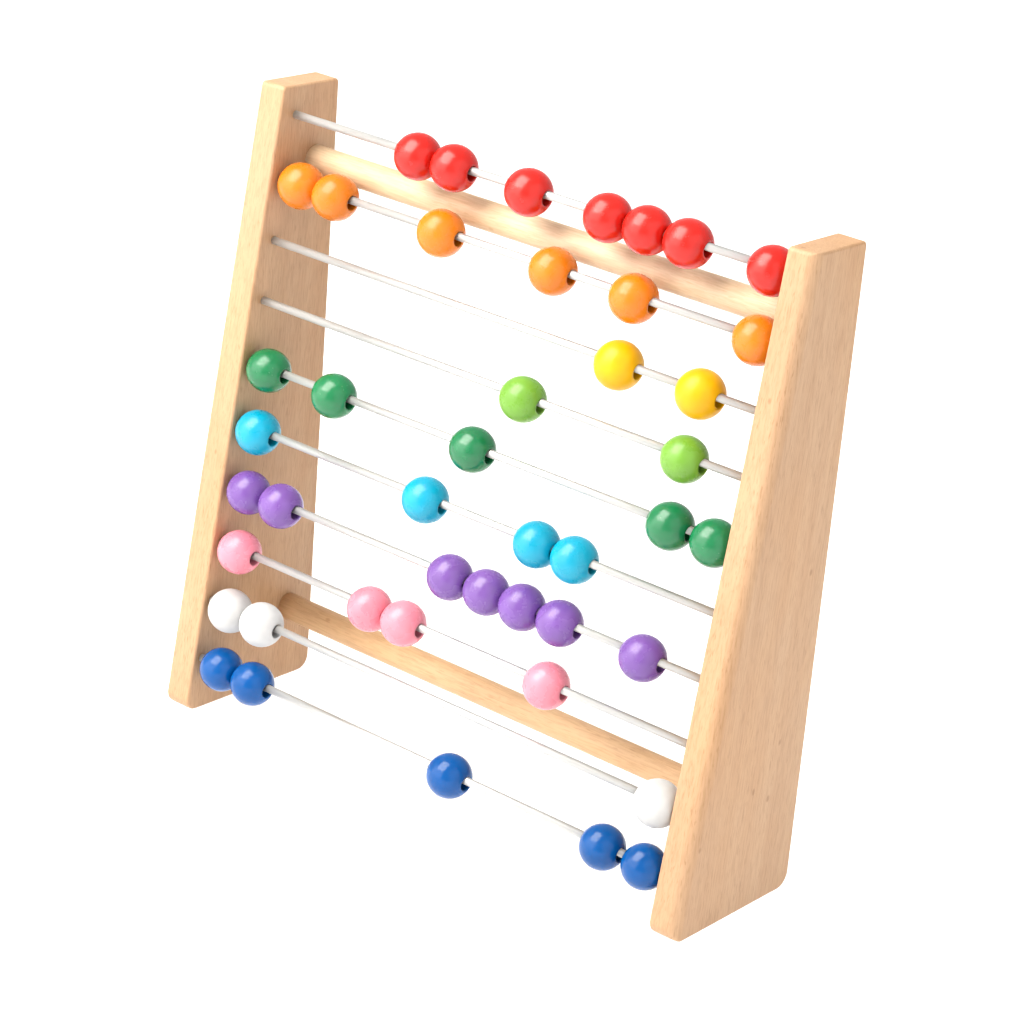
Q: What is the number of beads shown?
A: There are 45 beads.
